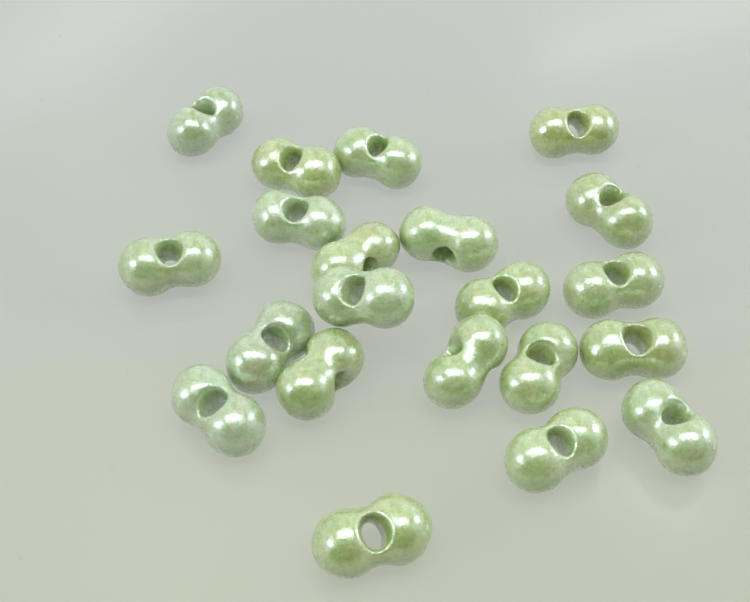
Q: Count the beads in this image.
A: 21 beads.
